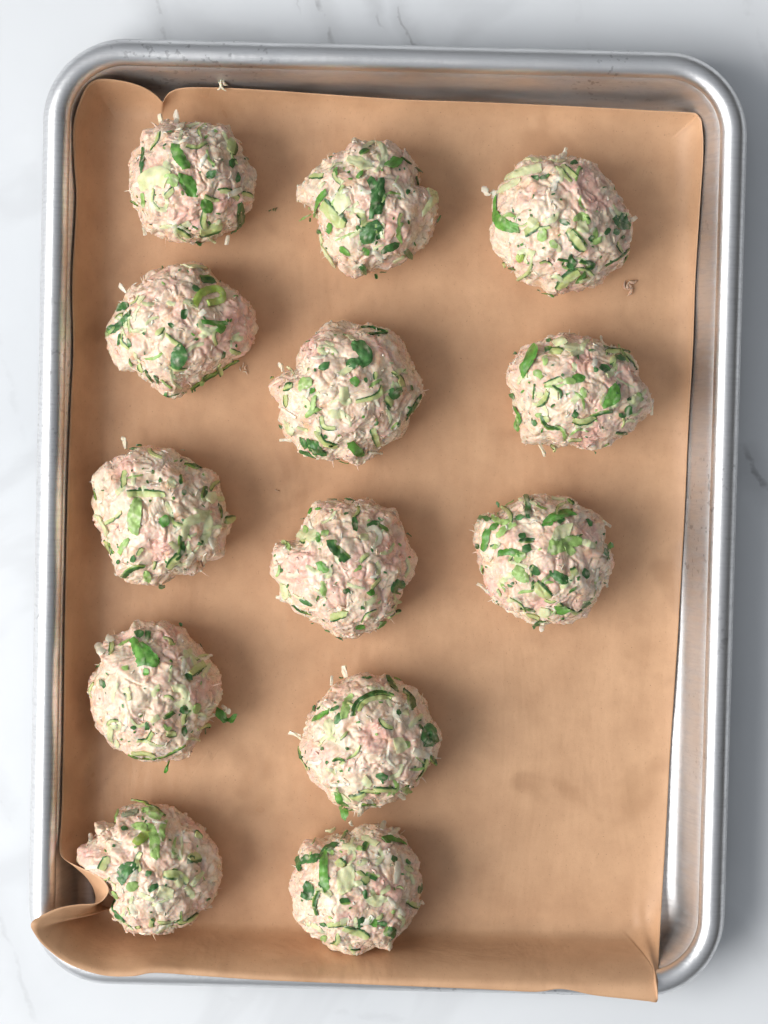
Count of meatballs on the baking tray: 13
